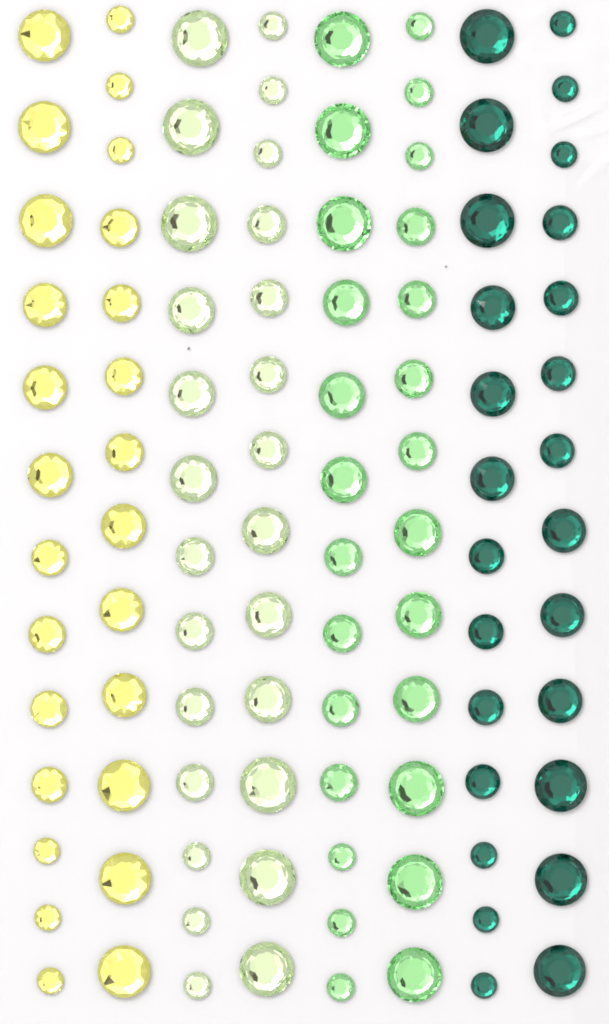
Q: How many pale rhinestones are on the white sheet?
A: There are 26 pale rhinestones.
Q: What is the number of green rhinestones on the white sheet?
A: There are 26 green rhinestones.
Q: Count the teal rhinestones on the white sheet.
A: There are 26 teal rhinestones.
